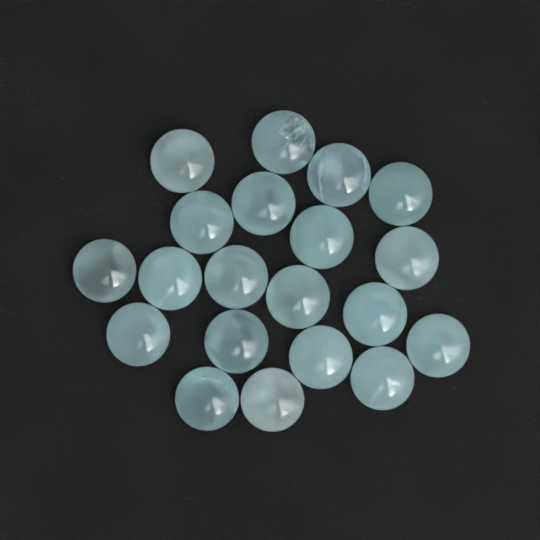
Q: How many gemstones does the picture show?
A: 20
